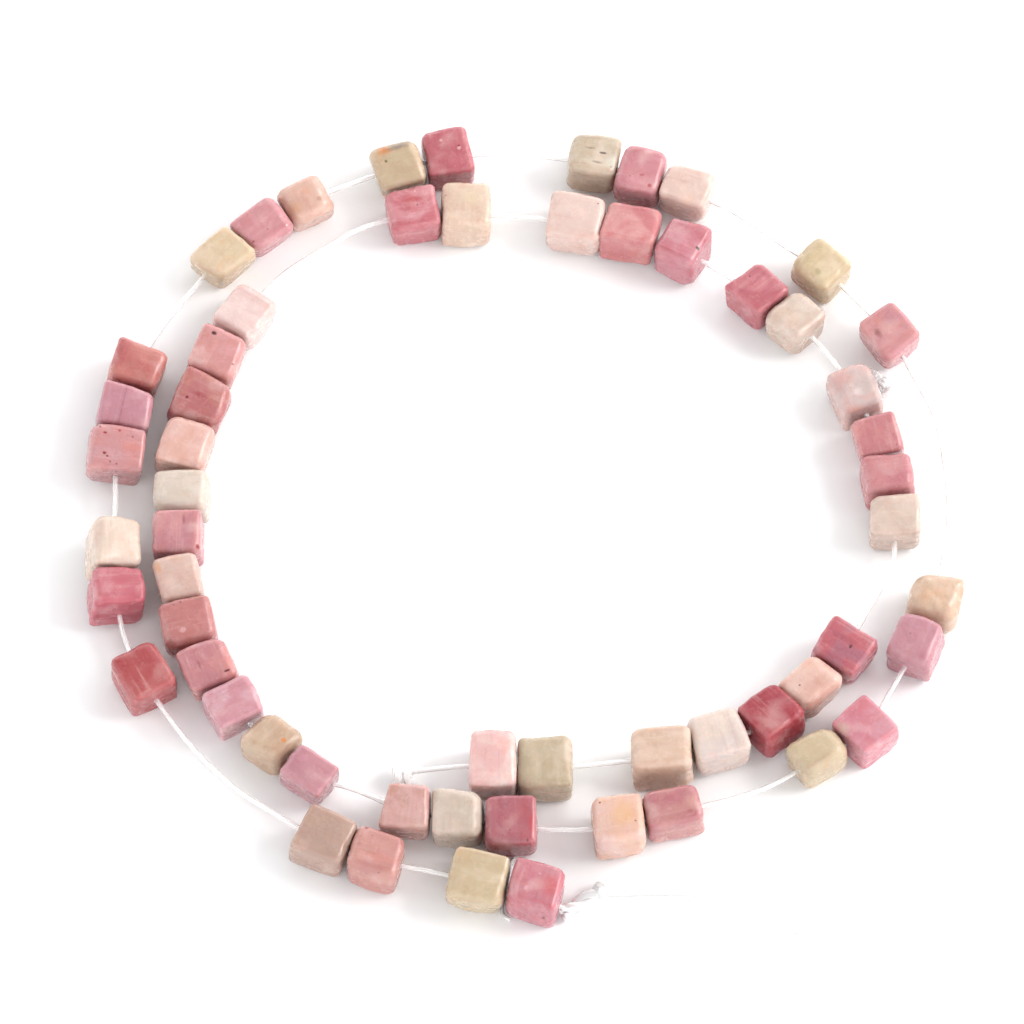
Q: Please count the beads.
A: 59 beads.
